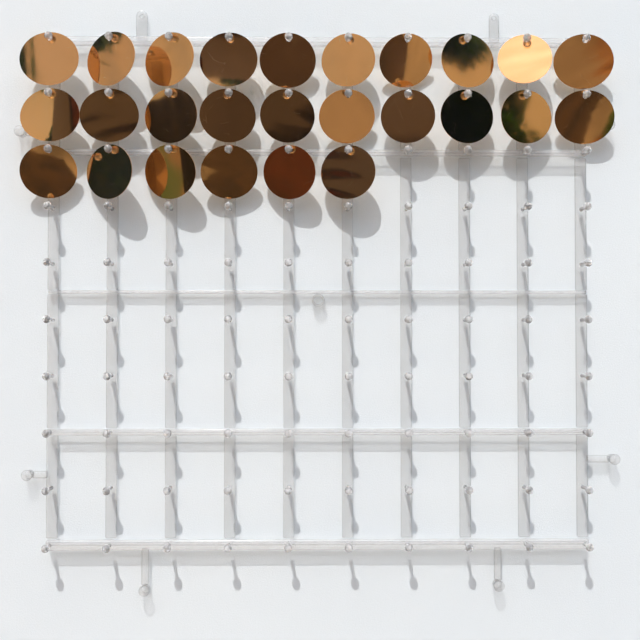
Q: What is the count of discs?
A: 26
